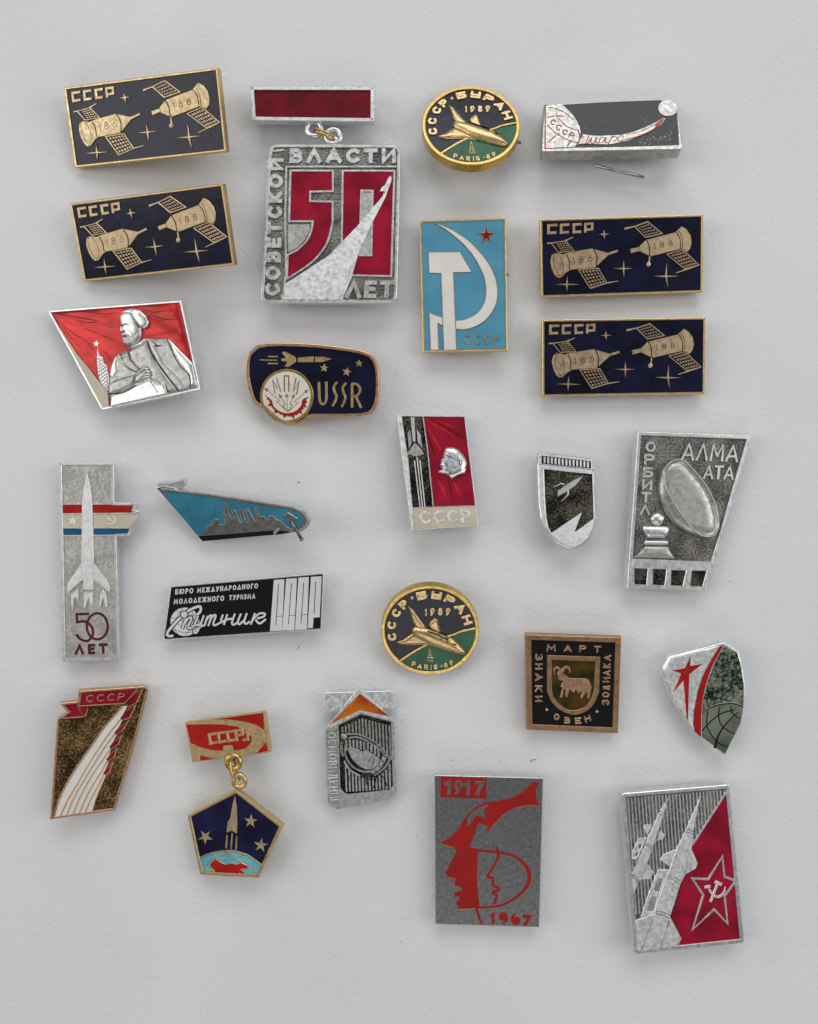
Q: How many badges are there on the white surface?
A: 24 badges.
